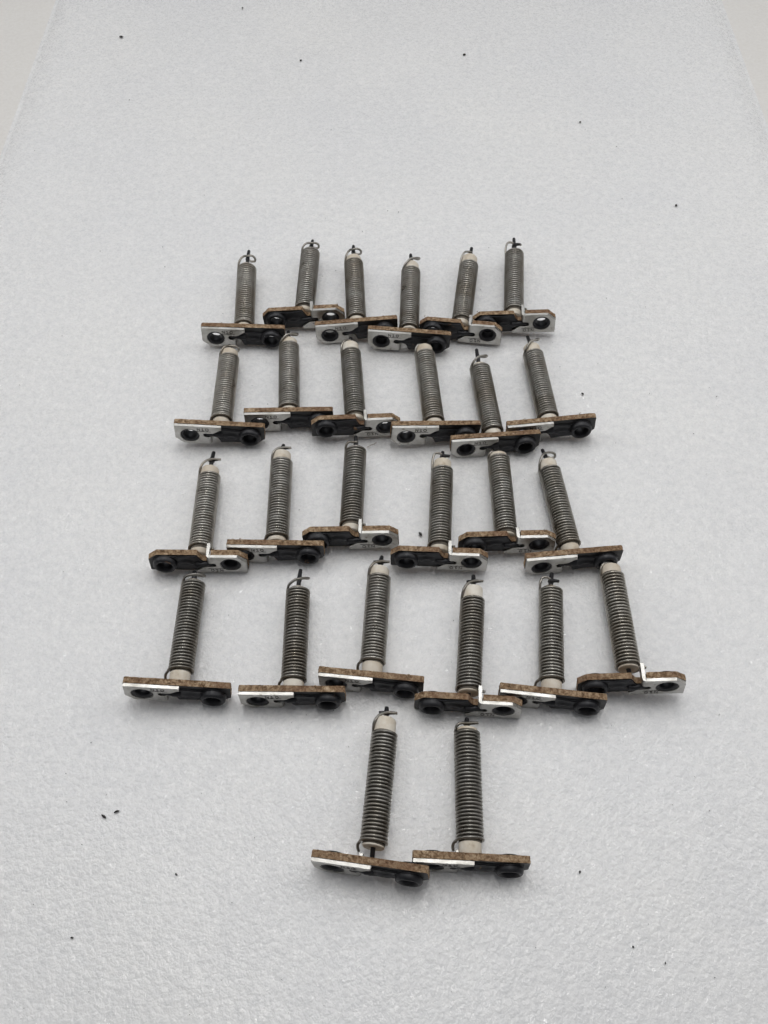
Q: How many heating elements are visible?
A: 26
